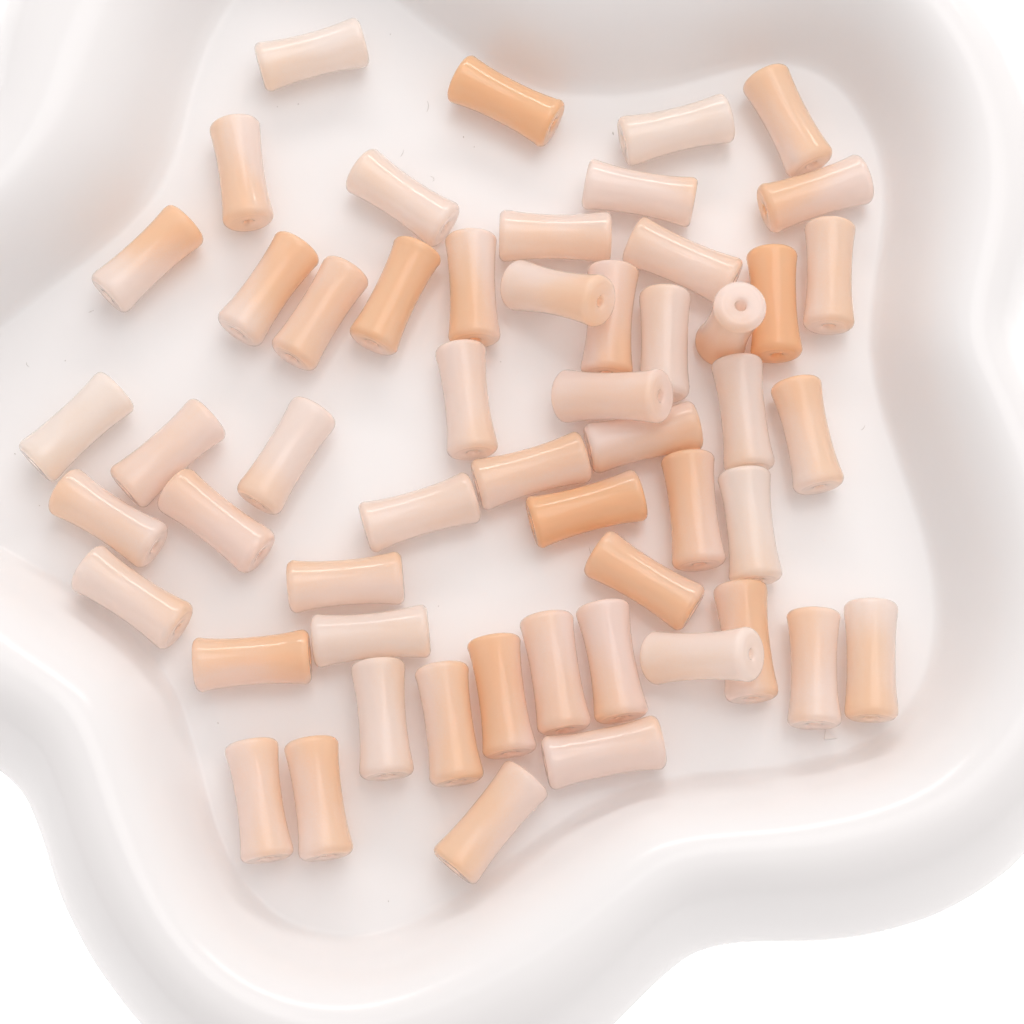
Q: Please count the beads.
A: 54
